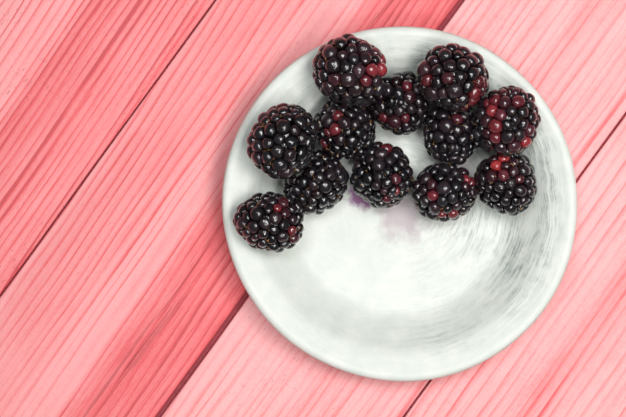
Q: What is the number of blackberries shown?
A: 12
